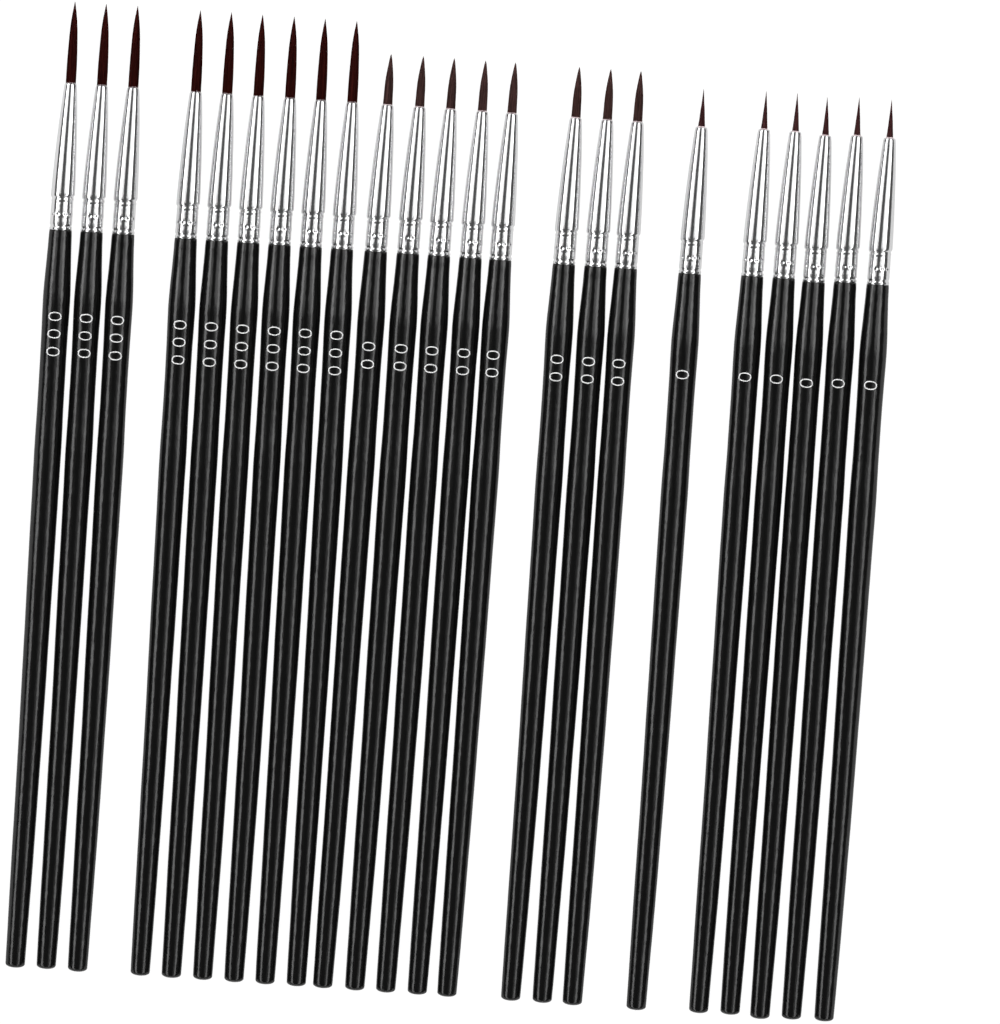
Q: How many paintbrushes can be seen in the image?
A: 23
